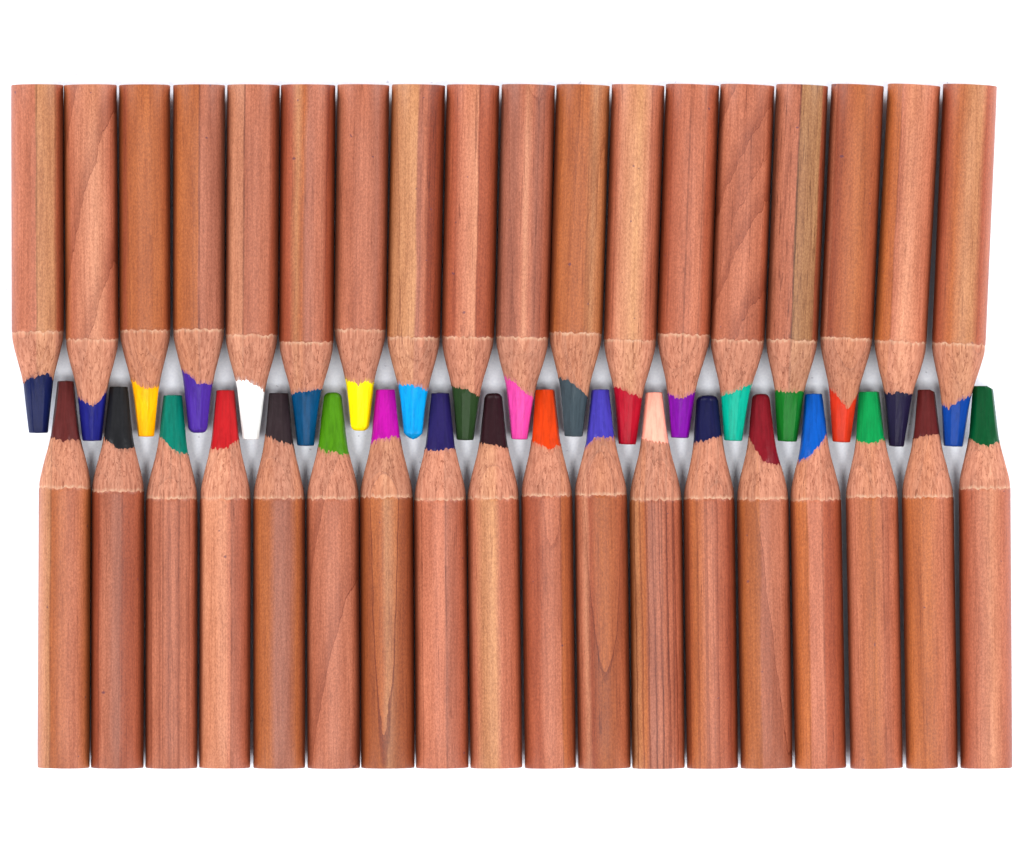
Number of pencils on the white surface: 36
